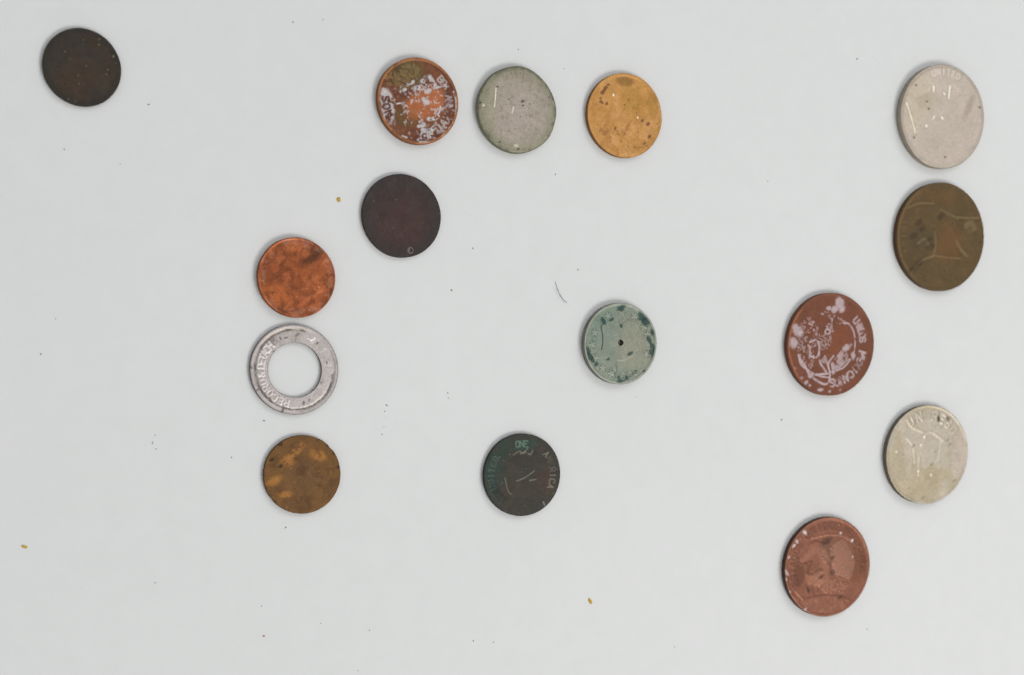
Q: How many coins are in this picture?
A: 15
